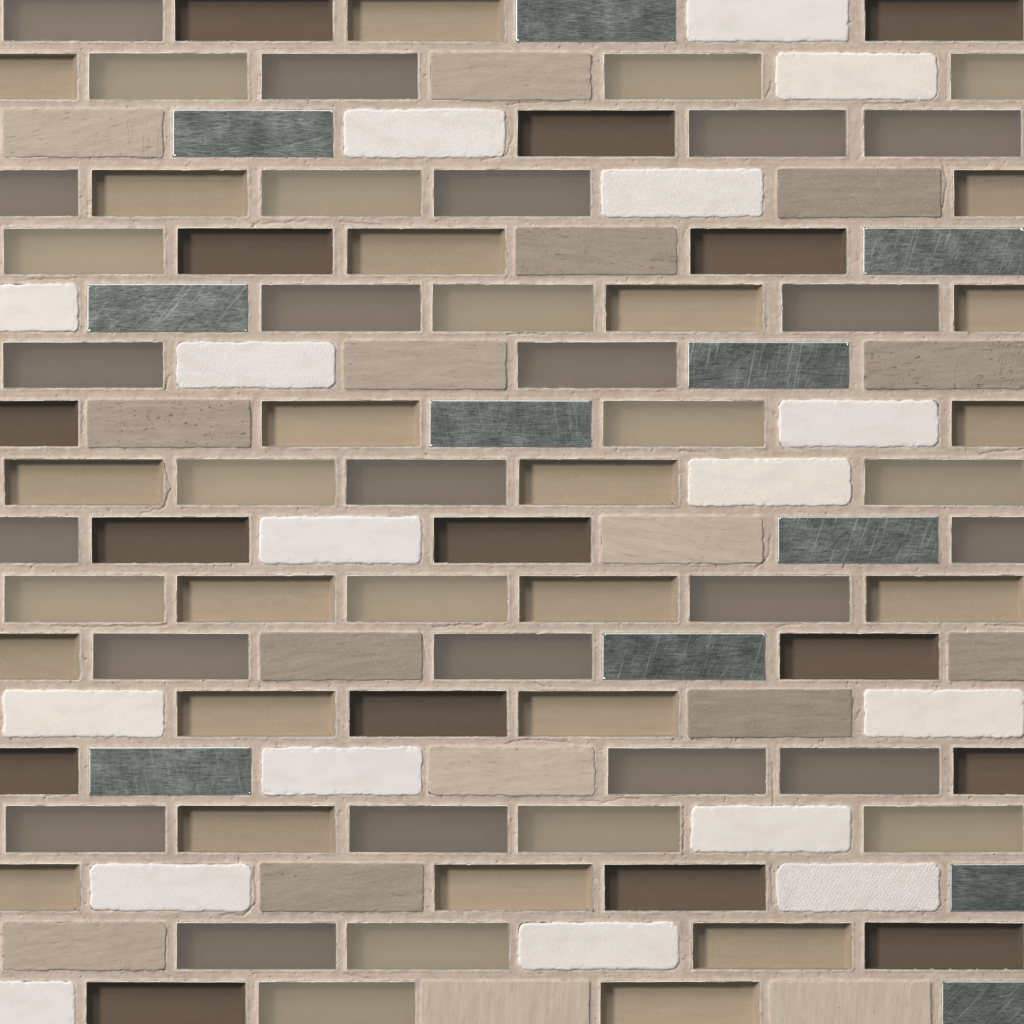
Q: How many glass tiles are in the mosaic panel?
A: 73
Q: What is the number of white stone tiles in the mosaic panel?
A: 17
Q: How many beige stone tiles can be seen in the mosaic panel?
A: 16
